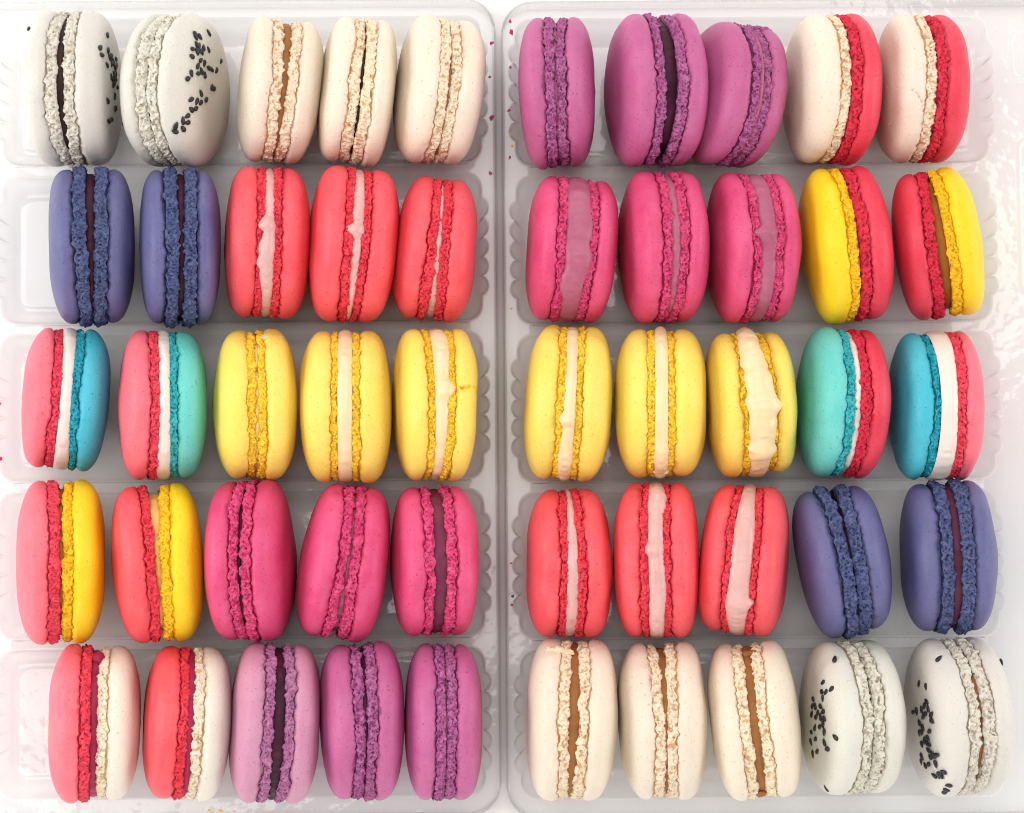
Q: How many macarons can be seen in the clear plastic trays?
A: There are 50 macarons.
